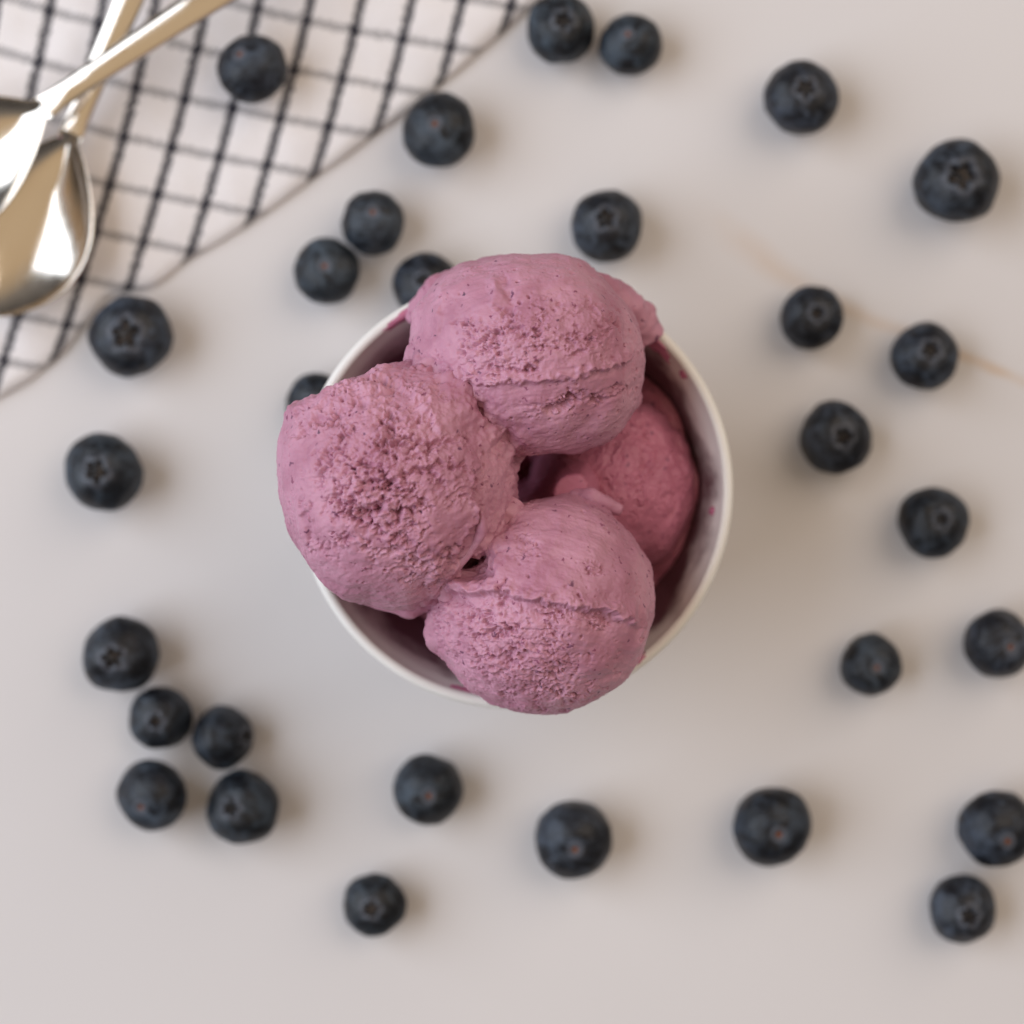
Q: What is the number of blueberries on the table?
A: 30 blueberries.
